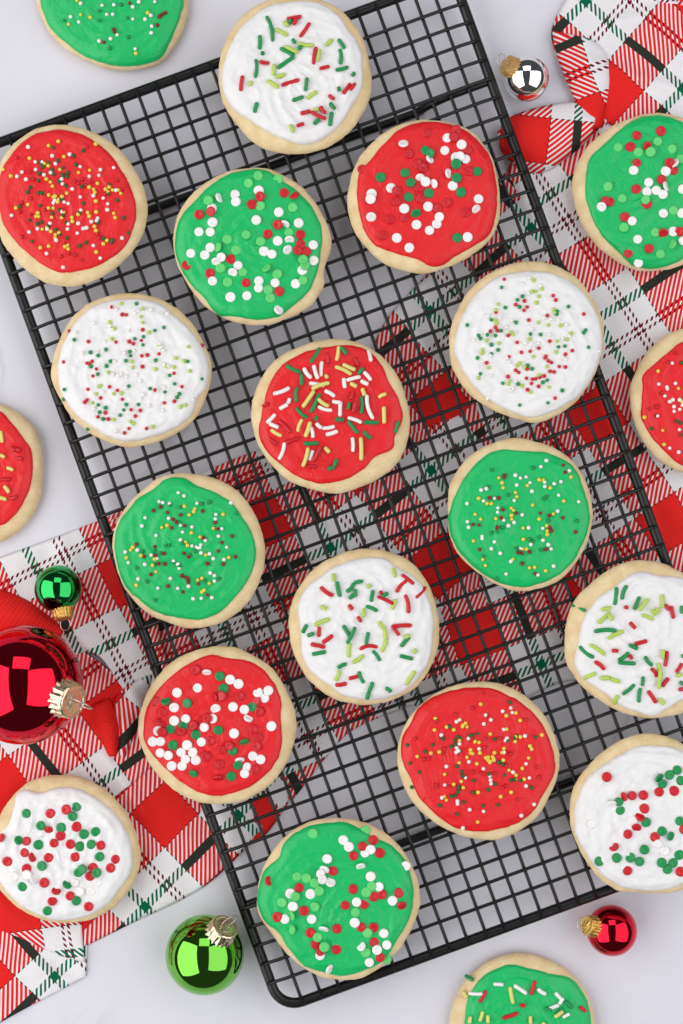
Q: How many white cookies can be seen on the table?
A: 7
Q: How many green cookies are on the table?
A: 7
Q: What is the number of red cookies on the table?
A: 7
